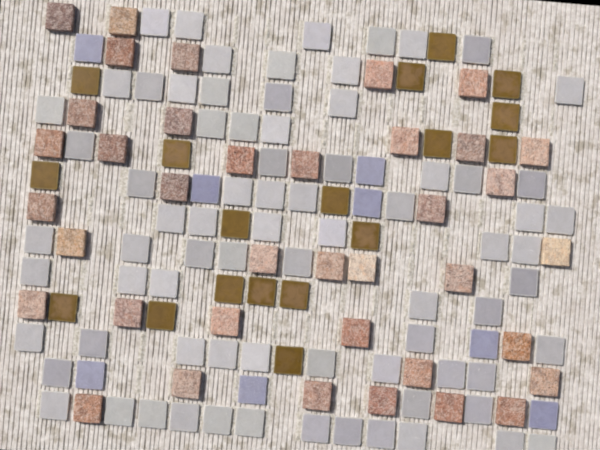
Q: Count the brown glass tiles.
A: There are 18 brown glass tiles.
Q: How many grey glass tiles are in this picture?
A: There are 76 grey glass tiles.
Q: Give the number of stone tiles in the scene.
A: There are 38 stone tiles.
